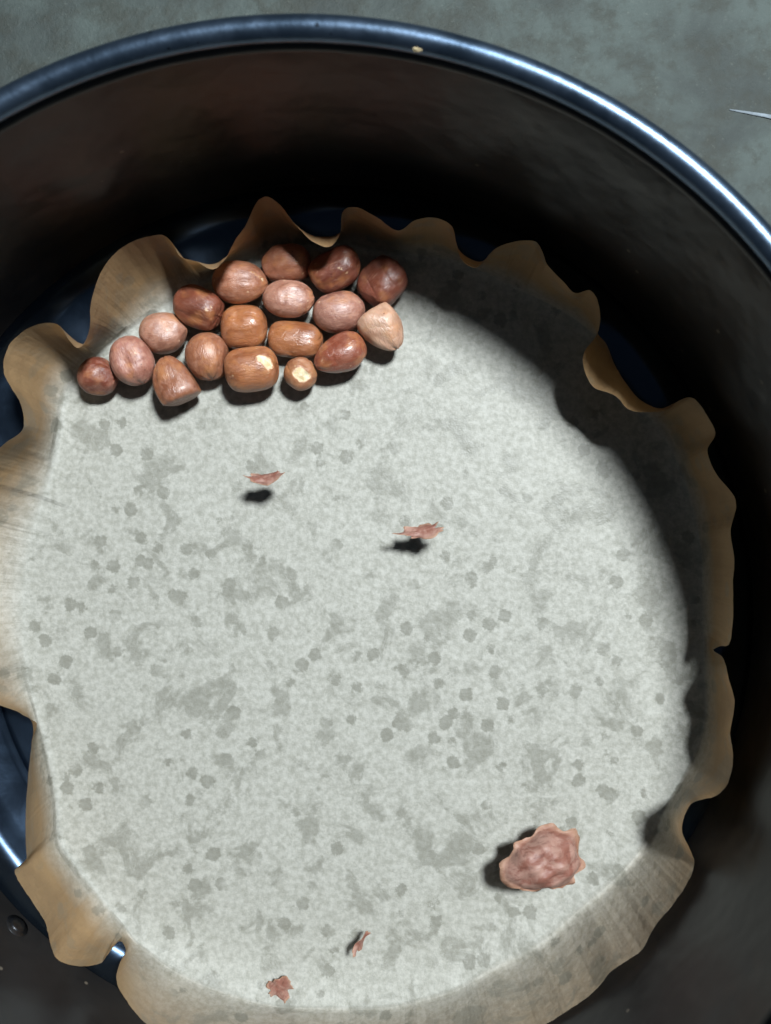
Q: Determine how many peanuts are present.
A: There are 18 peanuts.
